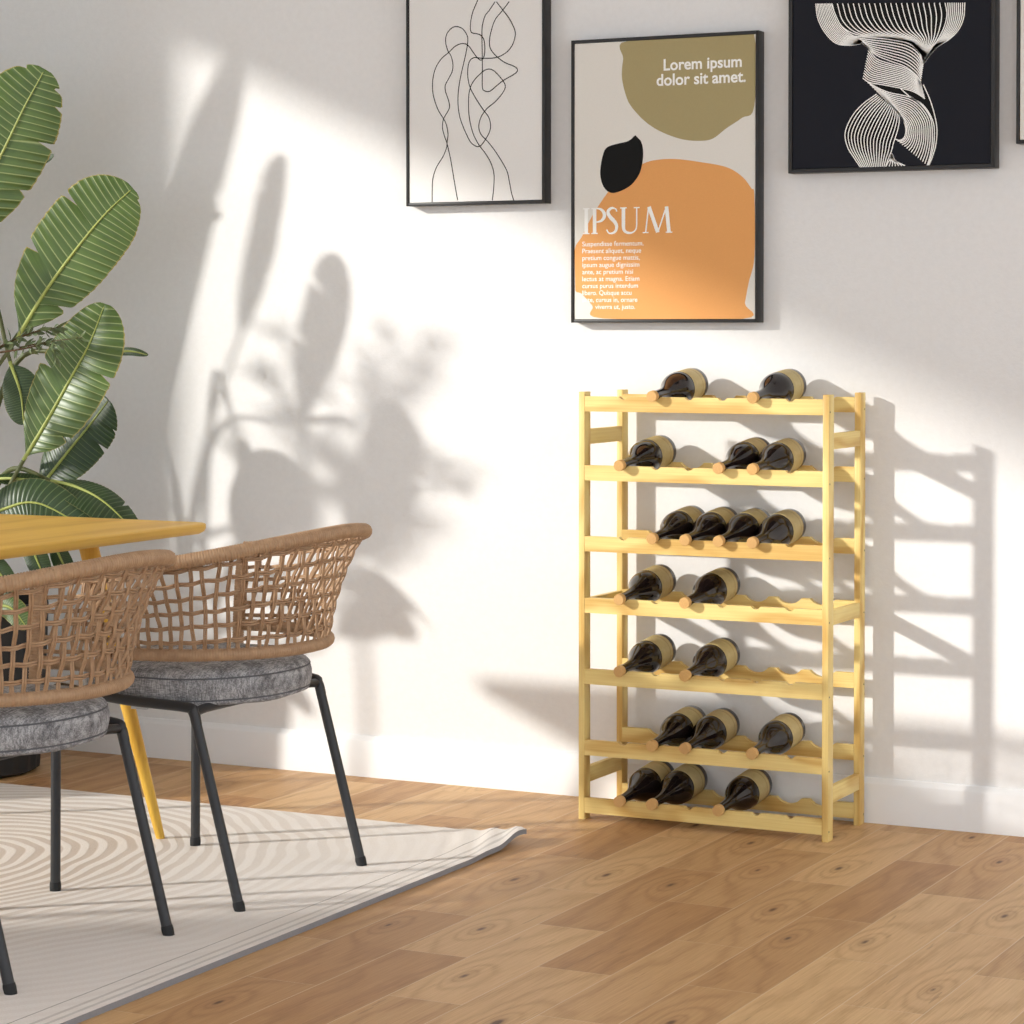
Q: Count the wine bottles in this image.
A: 19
